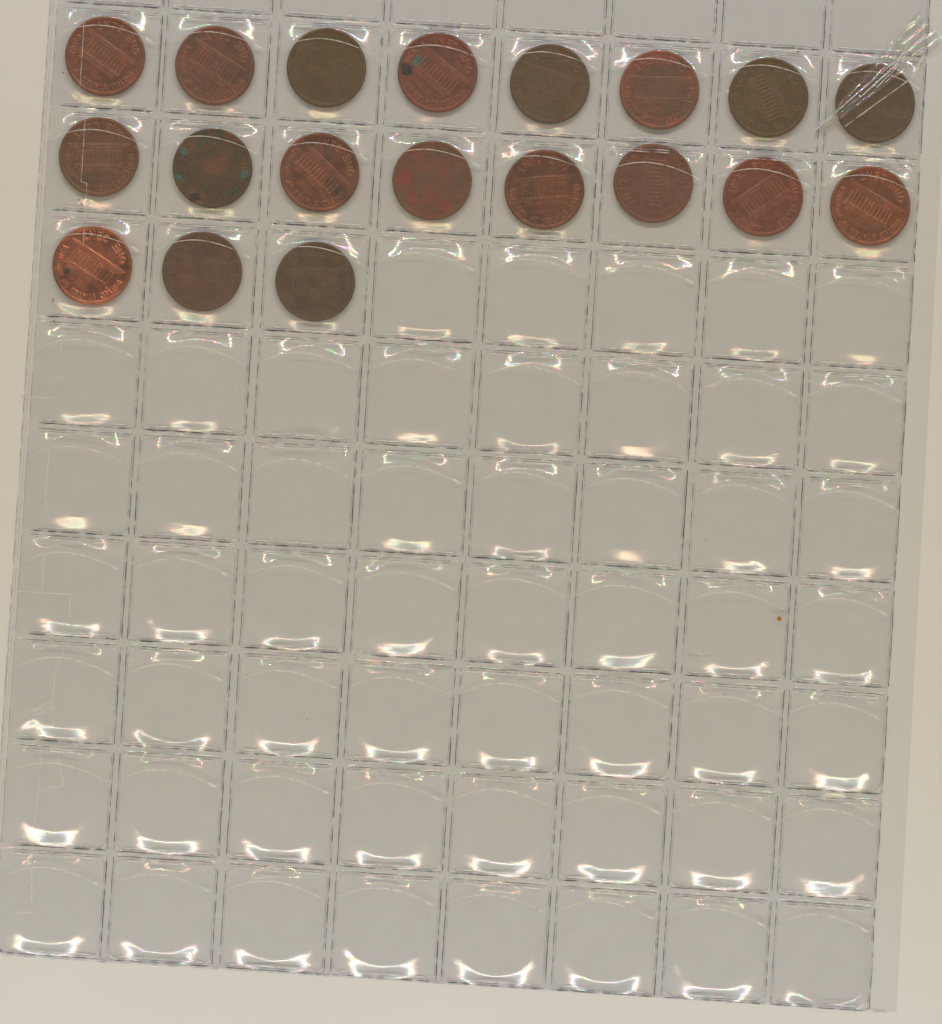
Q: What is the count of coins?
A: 19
